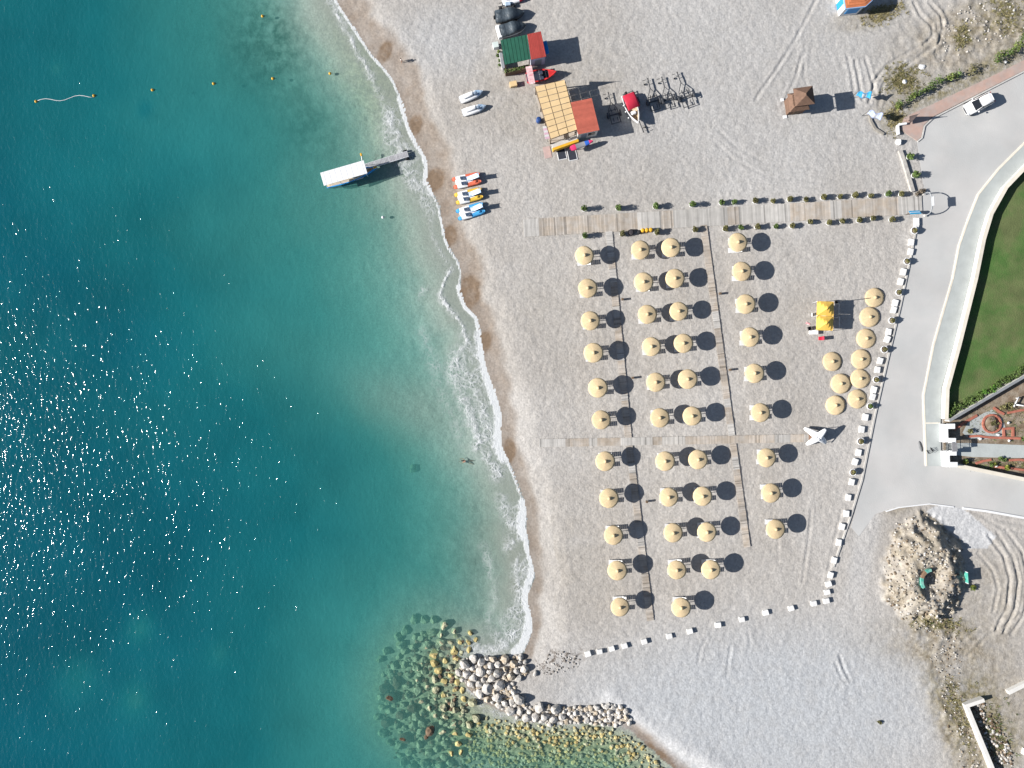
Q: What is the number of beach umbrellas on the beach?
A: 50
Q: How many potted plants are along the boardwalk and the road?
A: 42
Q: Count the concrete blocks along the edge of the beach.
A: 40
